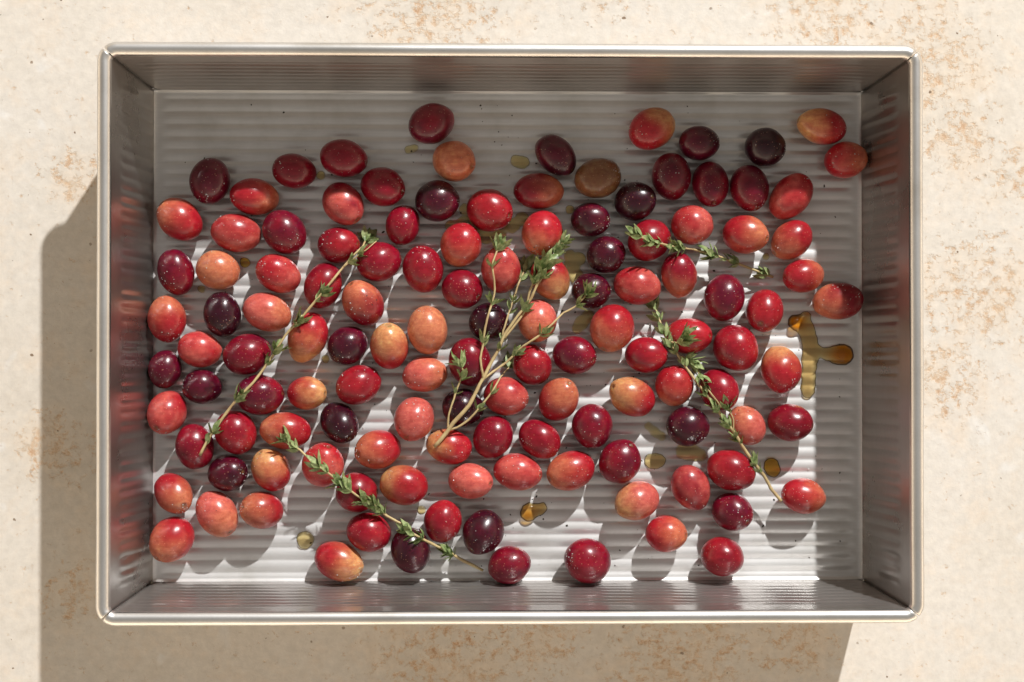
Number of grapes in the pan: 125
